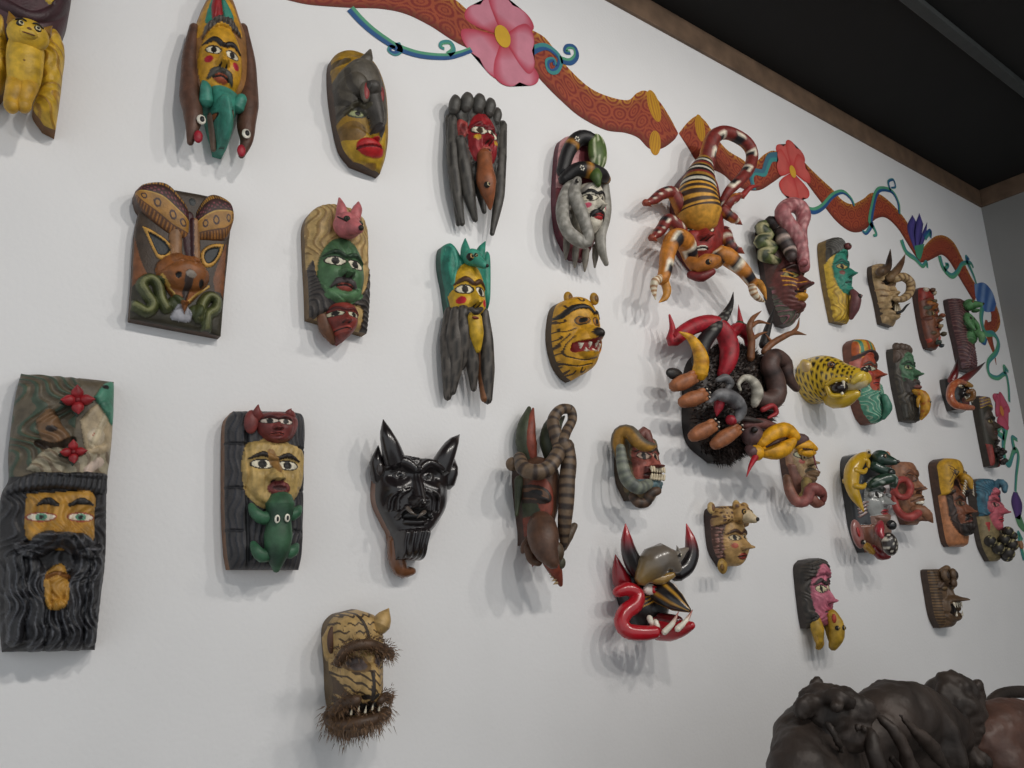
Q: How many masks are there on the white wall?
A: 36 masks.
